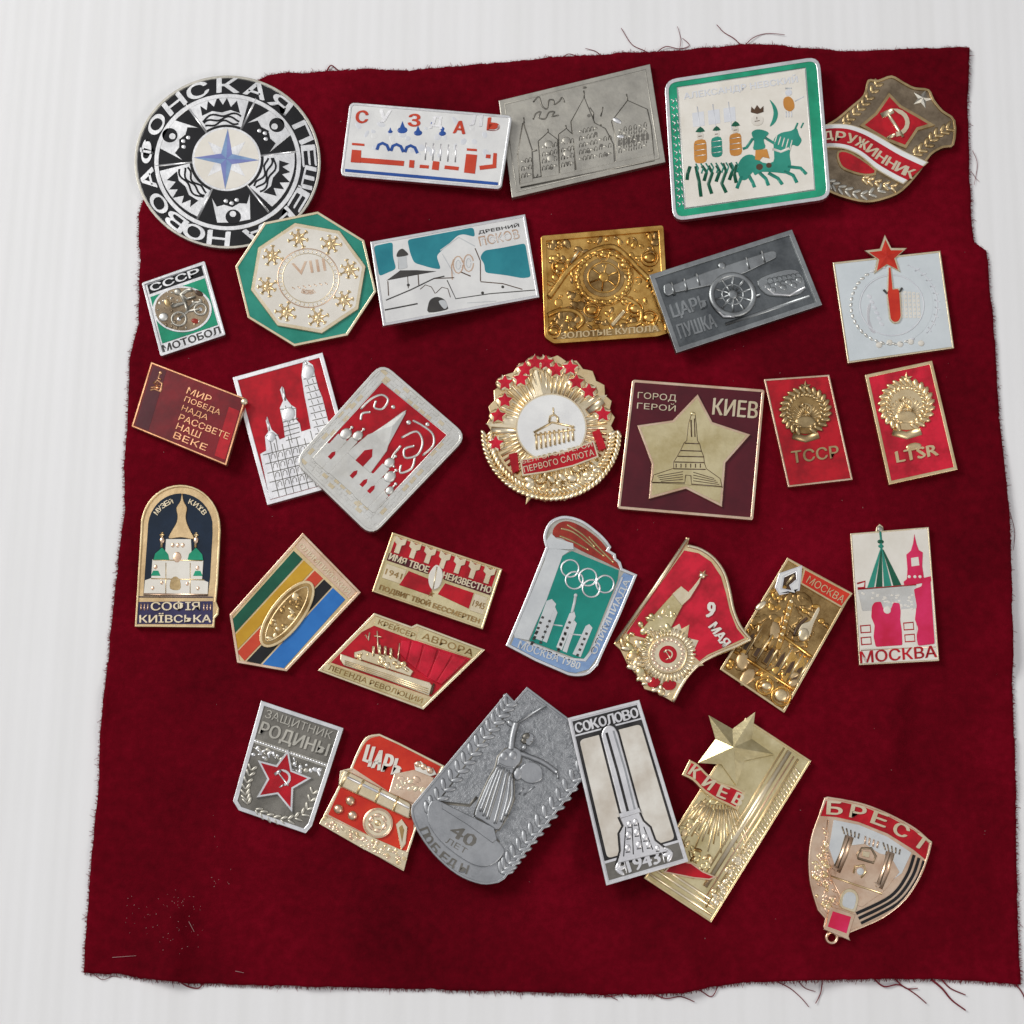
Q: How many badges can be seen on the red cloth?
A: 32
